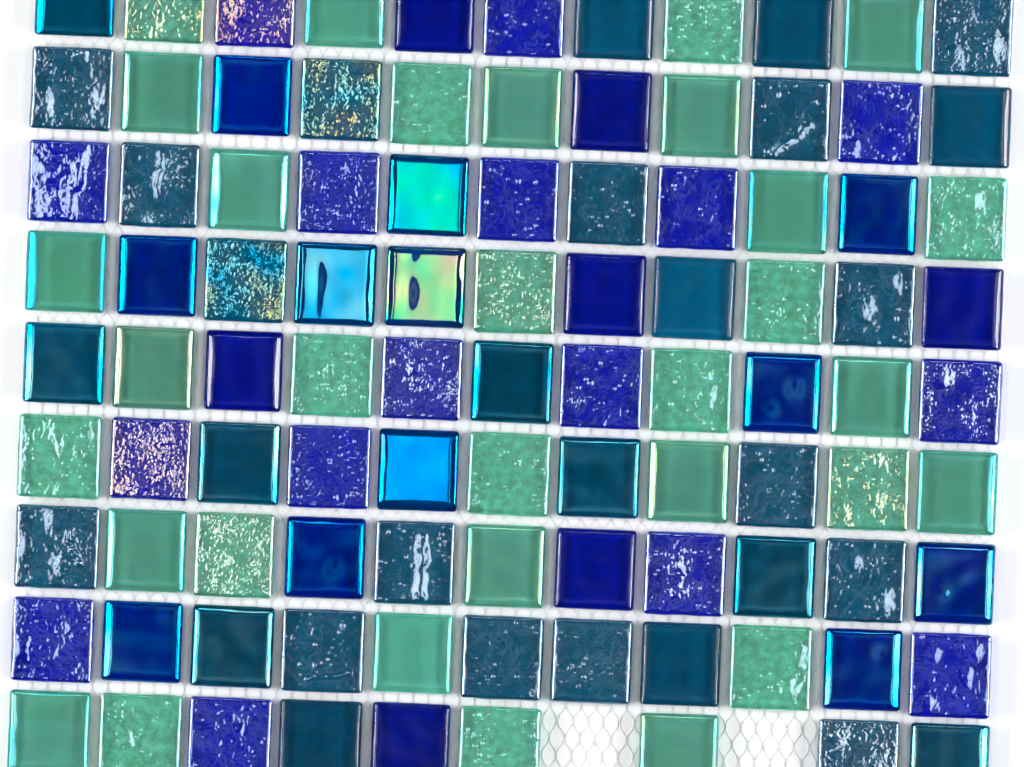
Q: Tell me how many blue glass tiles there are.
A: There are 31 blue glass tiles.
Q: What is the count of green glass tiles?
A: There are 32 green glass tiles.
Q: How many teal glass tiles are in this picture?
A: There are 30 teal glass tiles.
